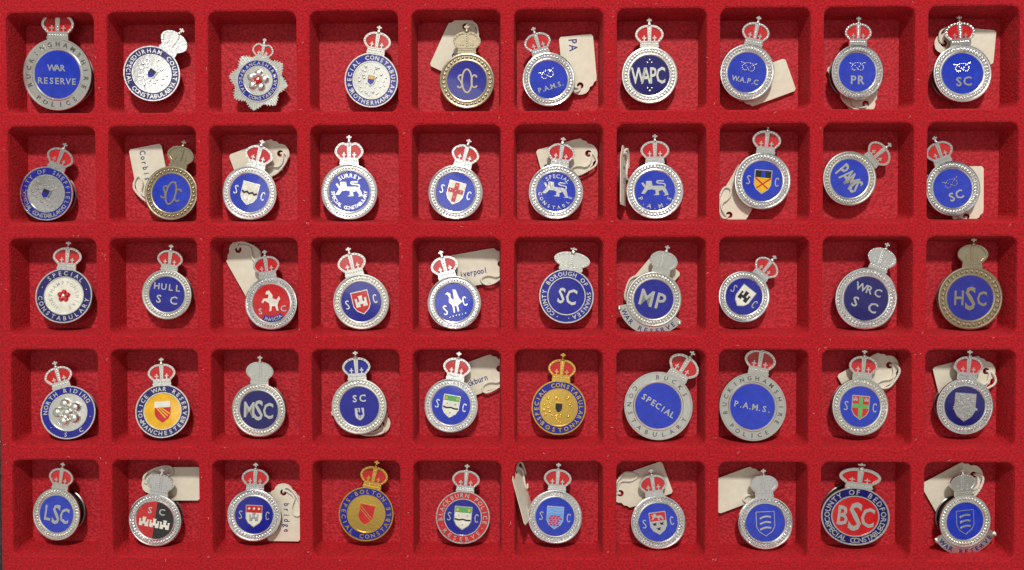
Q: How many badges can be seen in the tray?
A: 50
